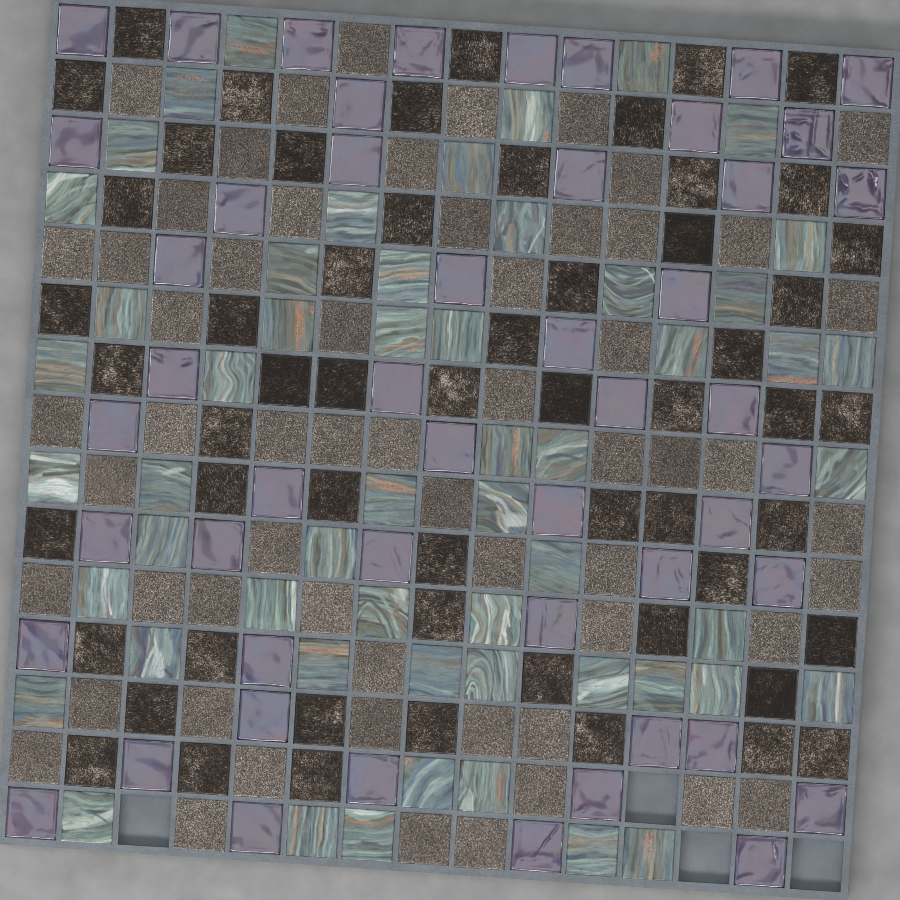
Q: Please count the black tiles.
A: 57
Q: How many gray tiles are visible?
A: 59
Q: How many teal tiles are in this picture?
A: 55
